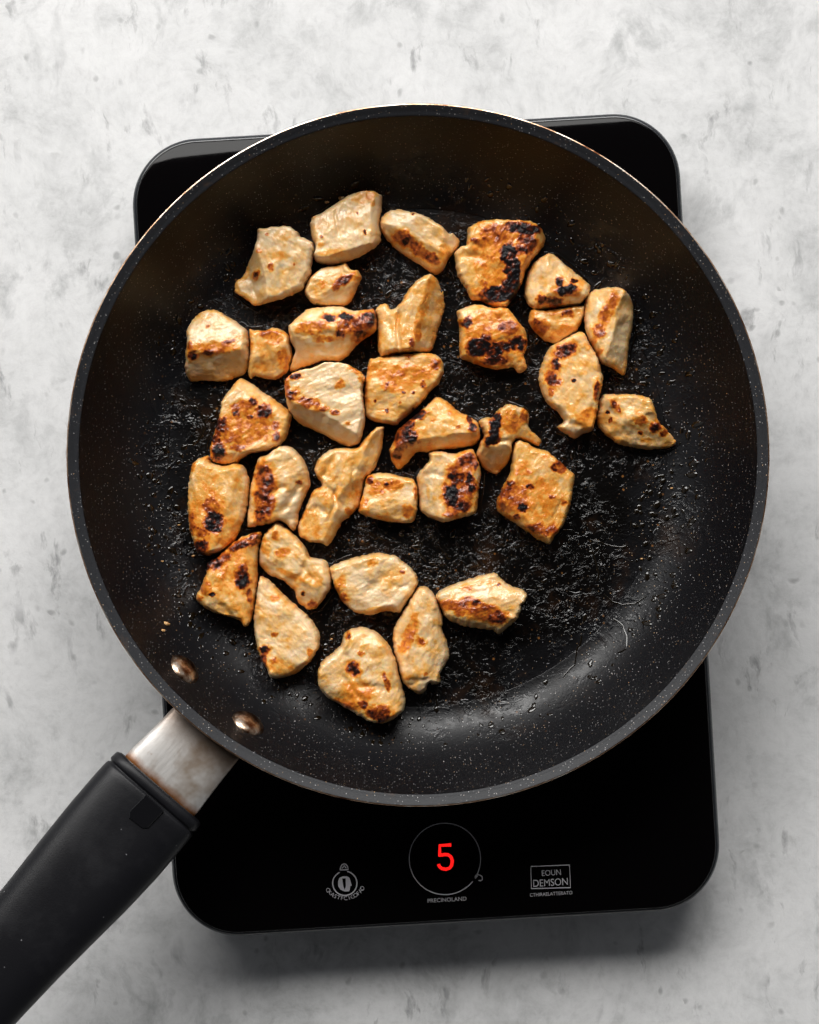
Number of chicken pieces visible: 33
